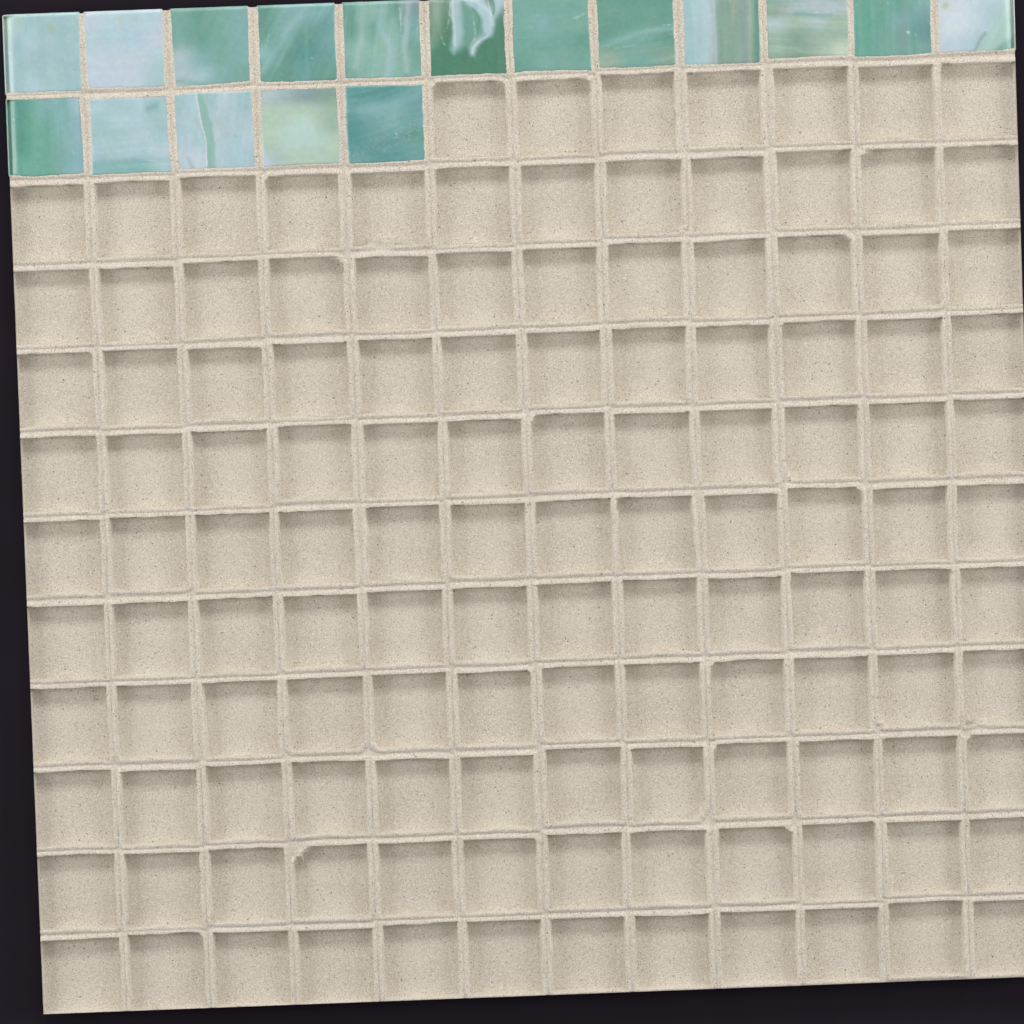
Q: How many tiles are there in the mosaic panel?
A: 17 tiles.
